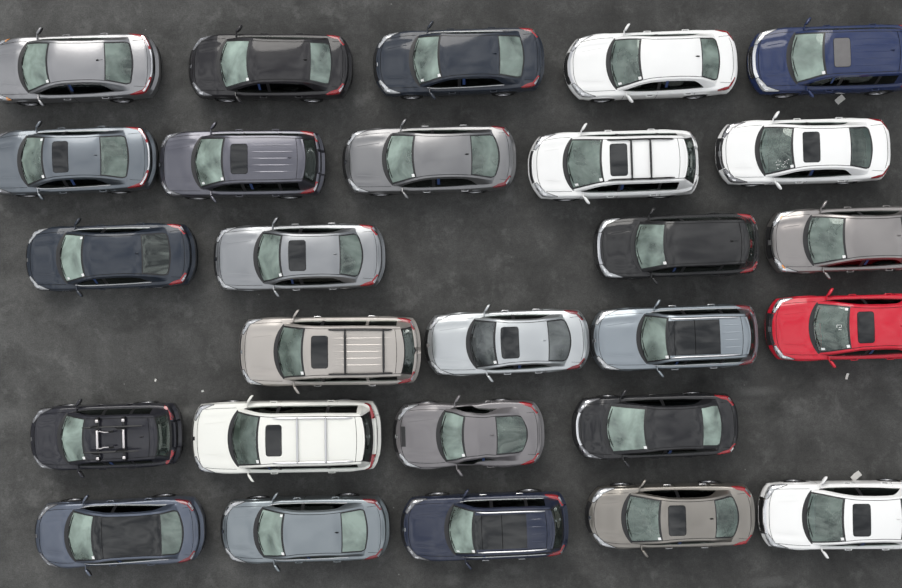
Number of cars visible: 27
